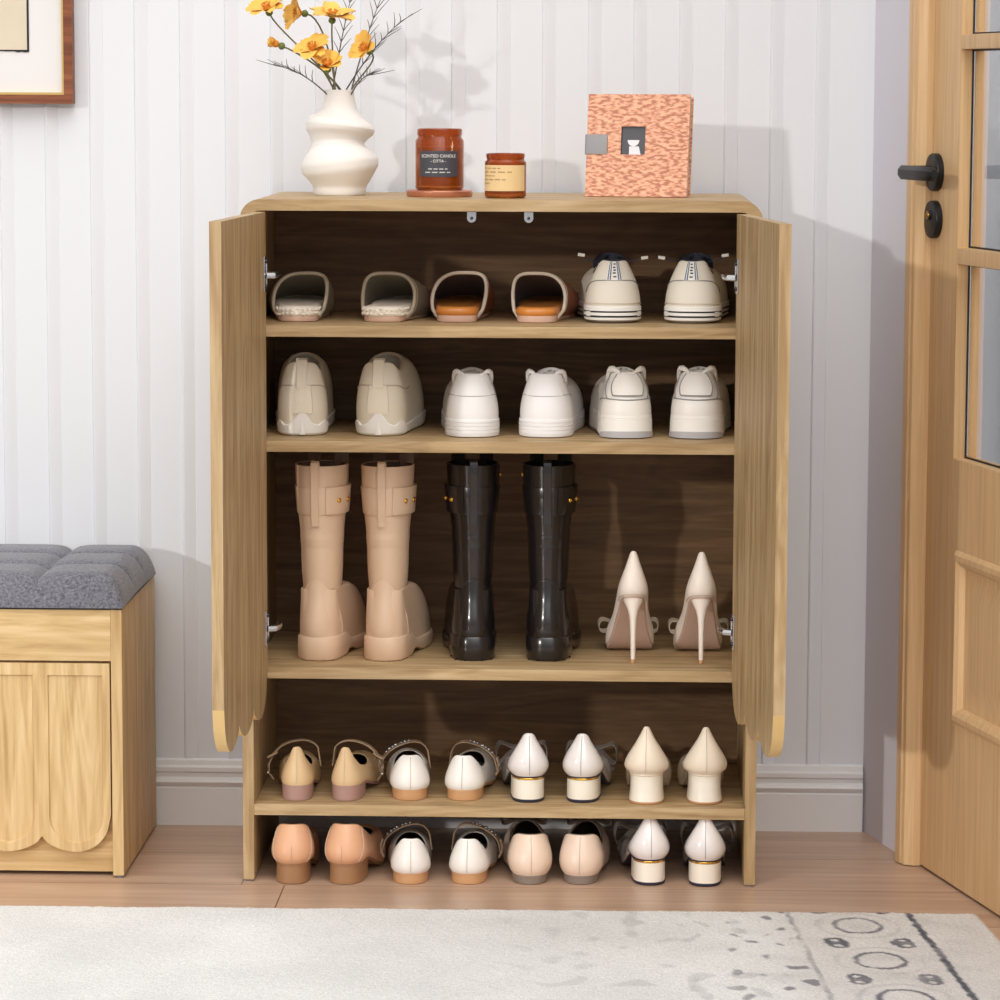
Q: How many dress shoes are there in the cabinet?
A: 18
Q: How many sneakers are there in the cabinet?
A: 8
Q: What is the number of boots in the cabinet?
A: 4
